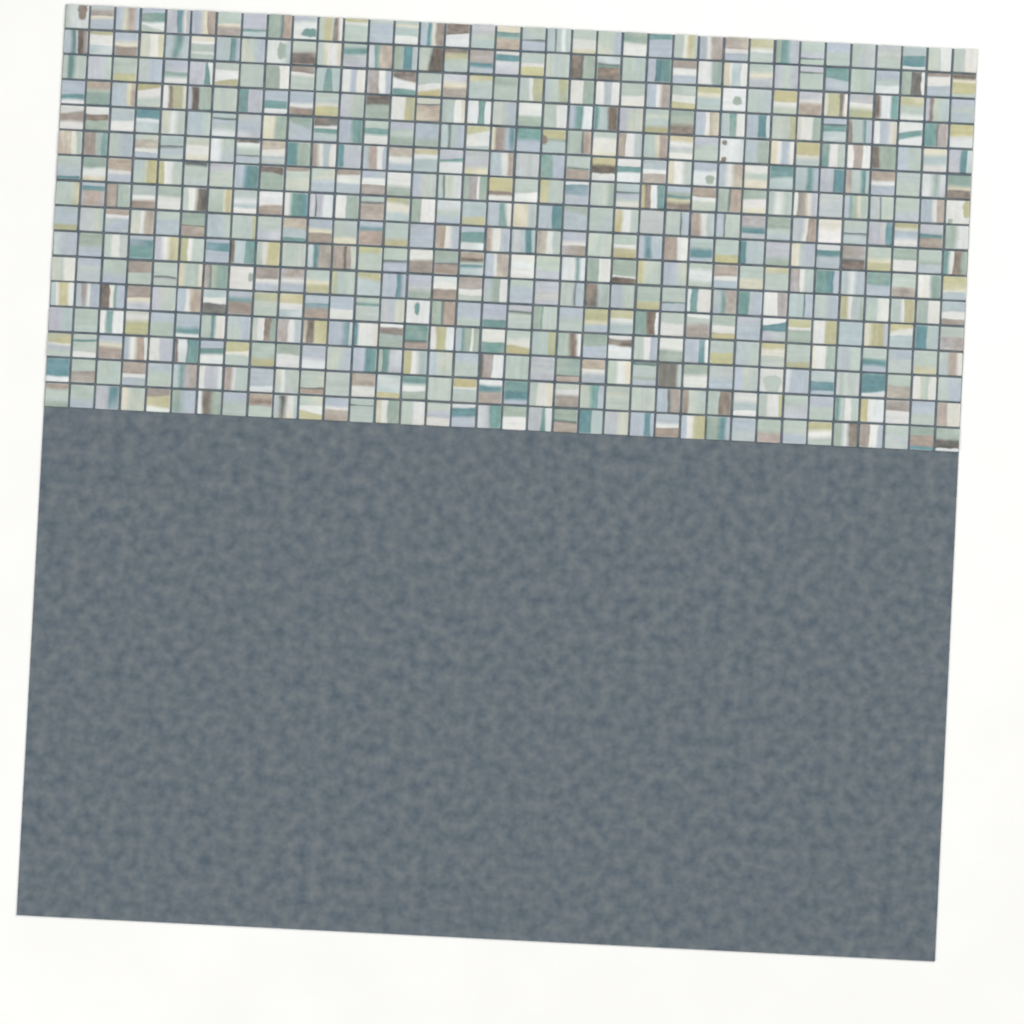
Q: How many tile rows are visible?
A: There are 16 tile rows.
